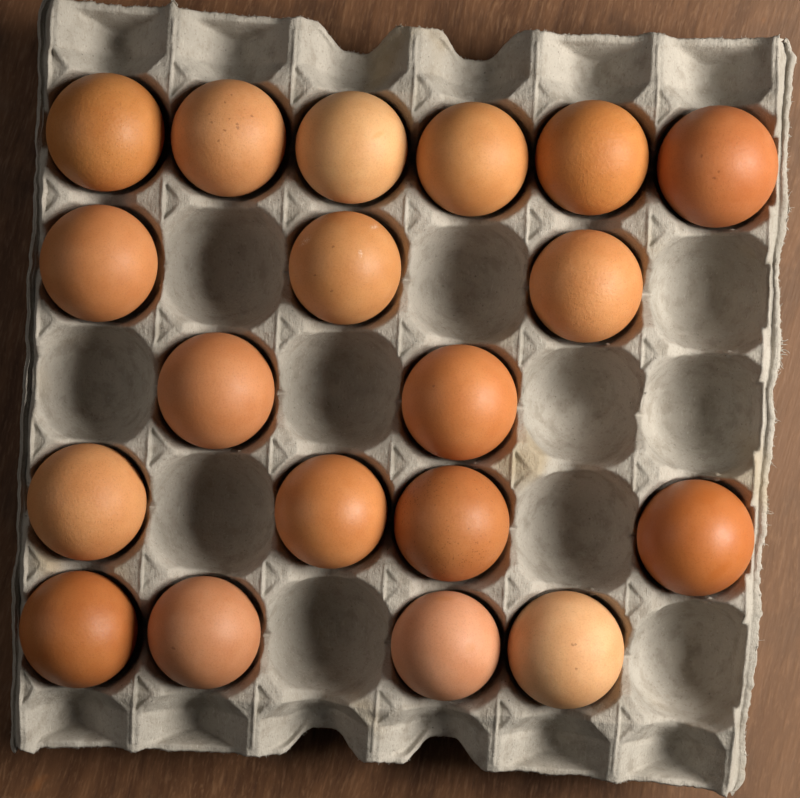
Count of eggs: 19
